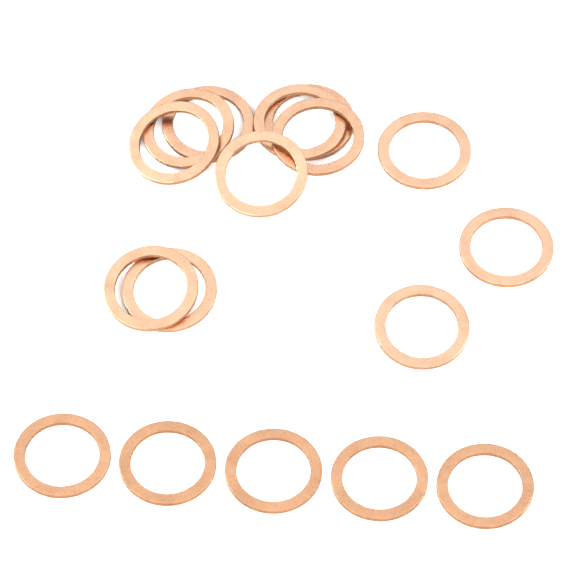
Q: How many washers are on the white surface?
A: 17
